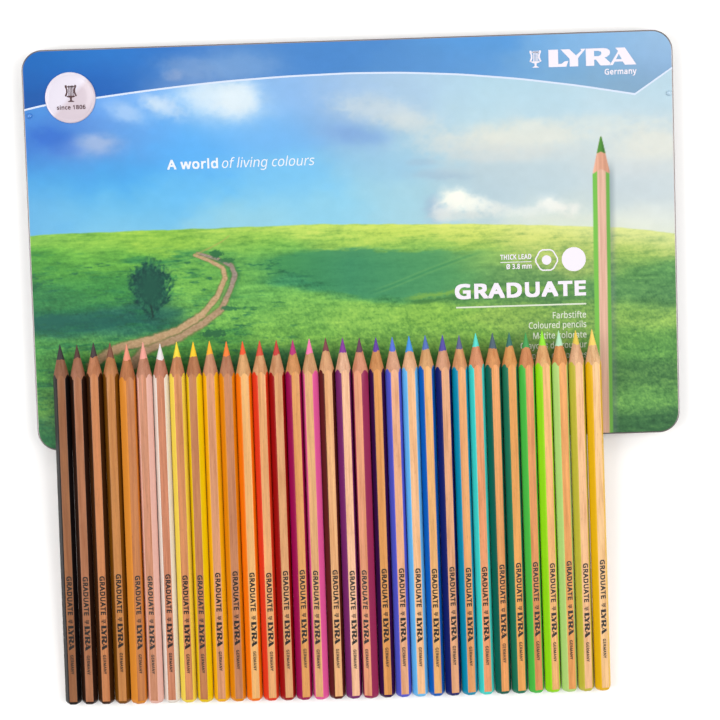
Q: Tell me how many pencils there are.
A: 33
